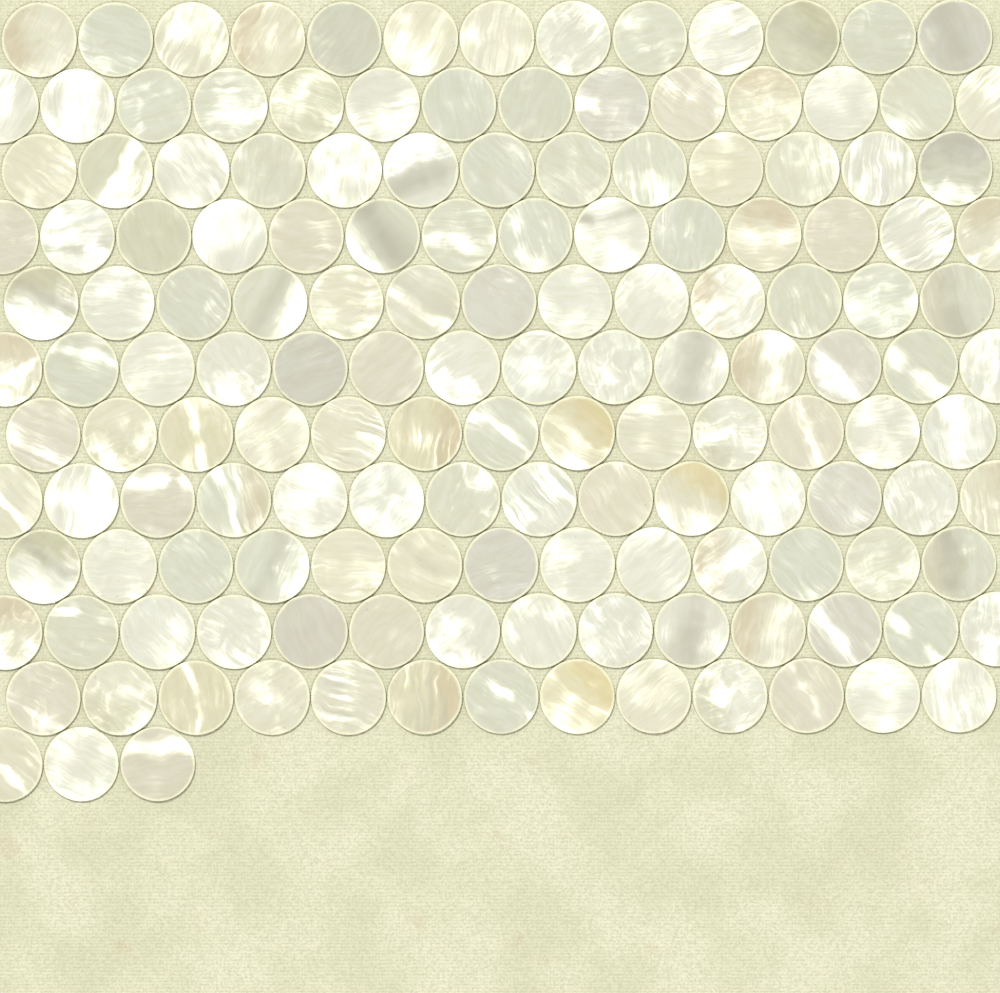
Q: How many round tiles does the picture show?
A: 151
